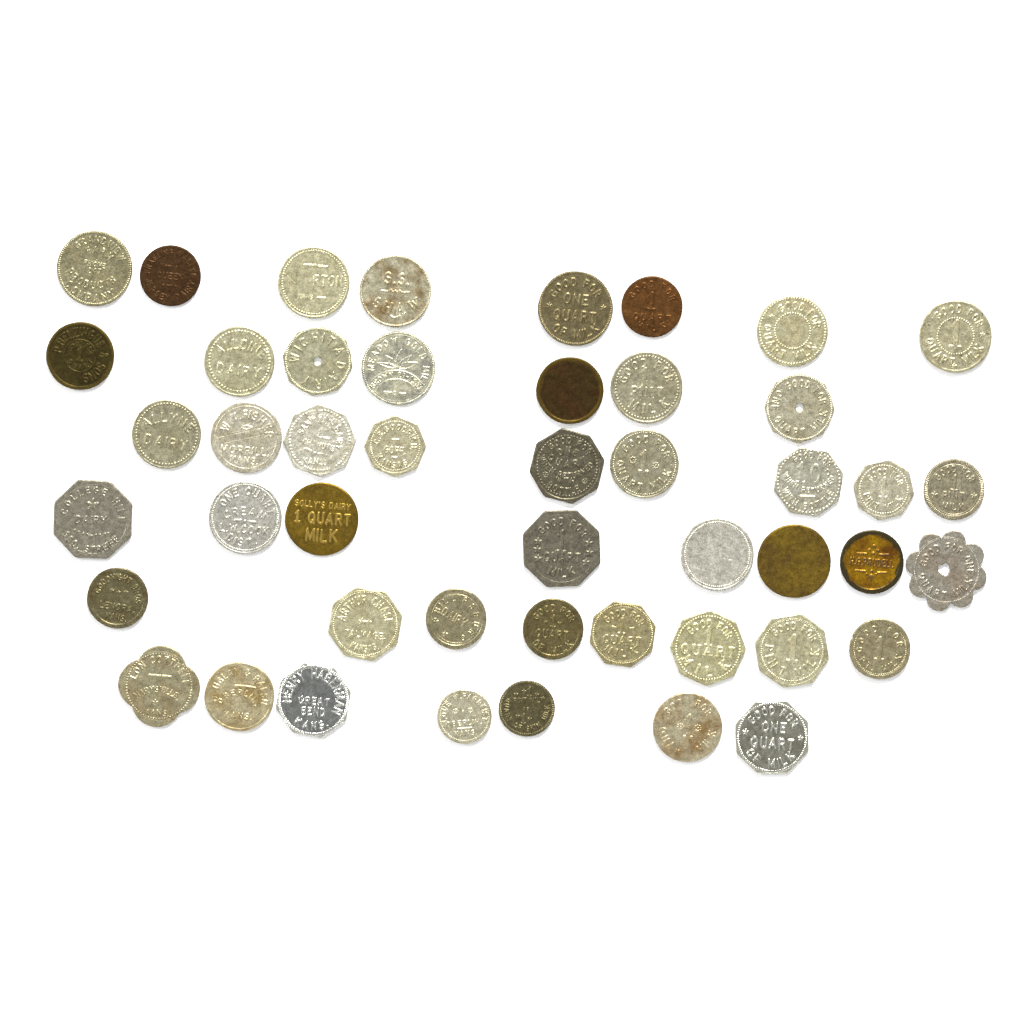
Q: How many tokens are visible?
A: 47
